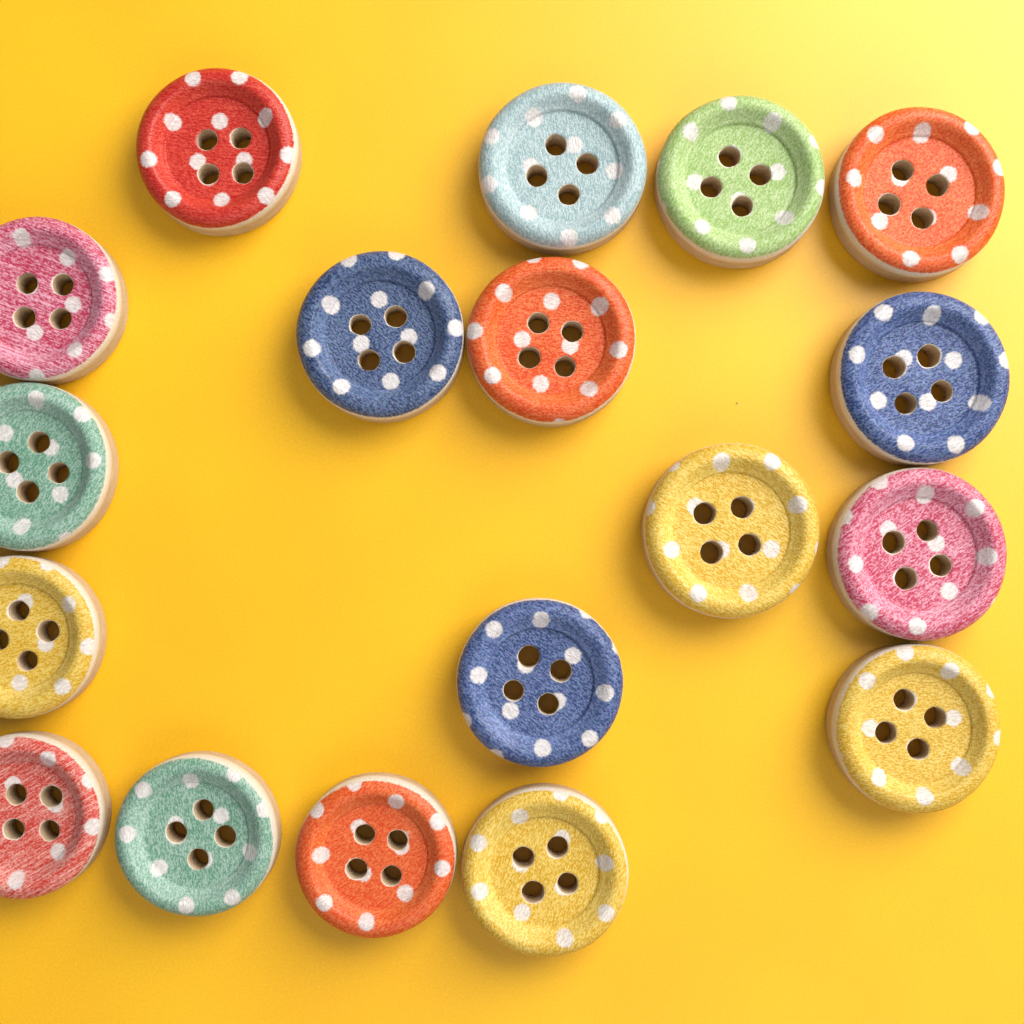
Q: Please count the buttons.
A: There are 18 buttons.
